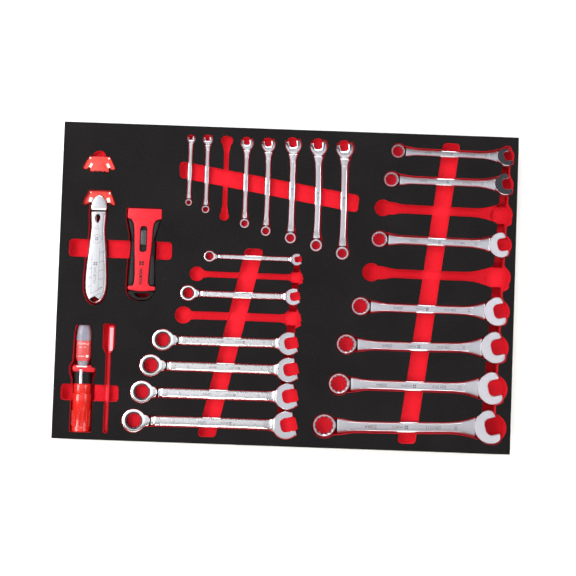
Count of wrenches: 20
